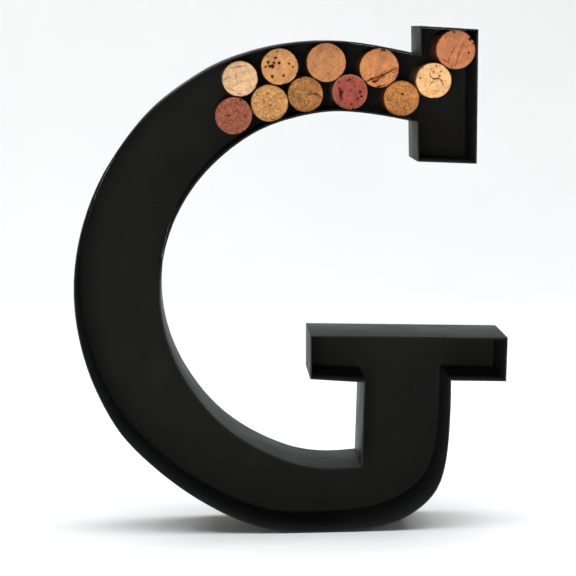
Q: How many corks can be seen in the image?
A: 11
